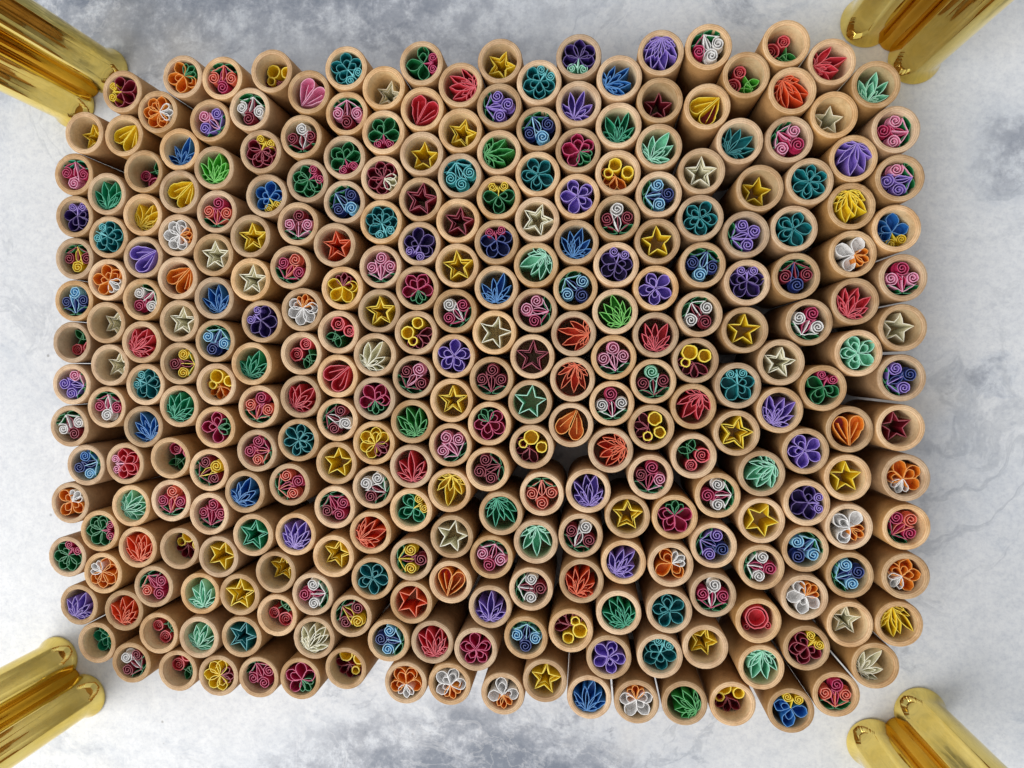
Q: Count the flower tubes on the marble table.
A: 173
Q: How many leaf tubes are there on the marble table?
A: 62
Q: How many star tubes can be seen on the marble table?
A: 46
